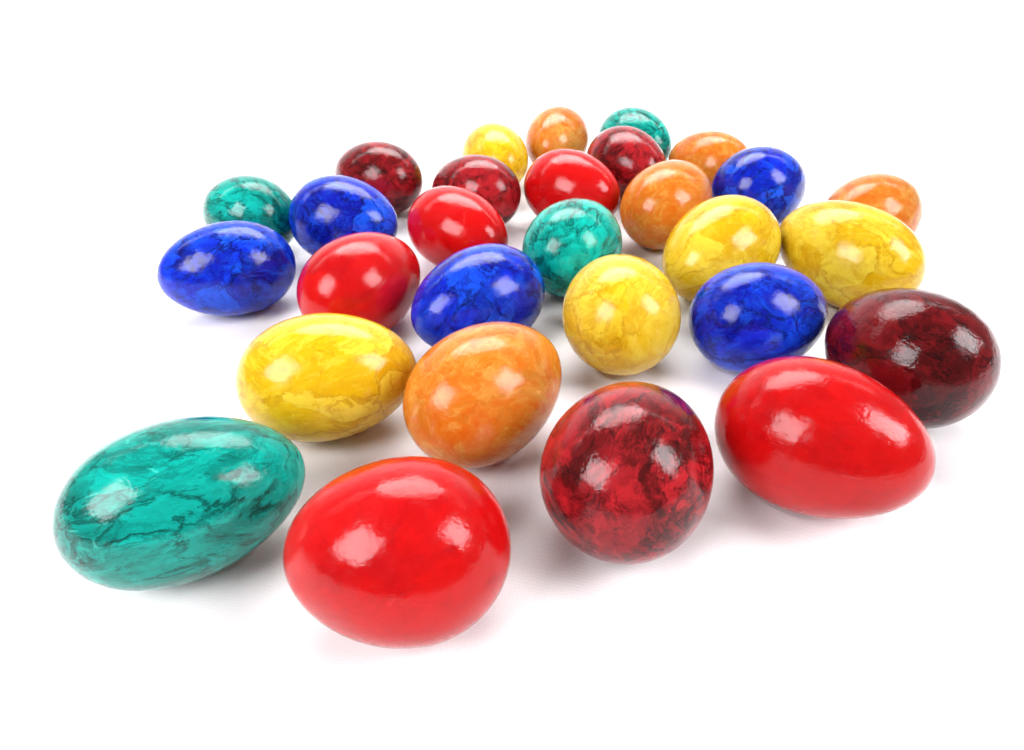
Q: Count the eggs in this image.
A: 29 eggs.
